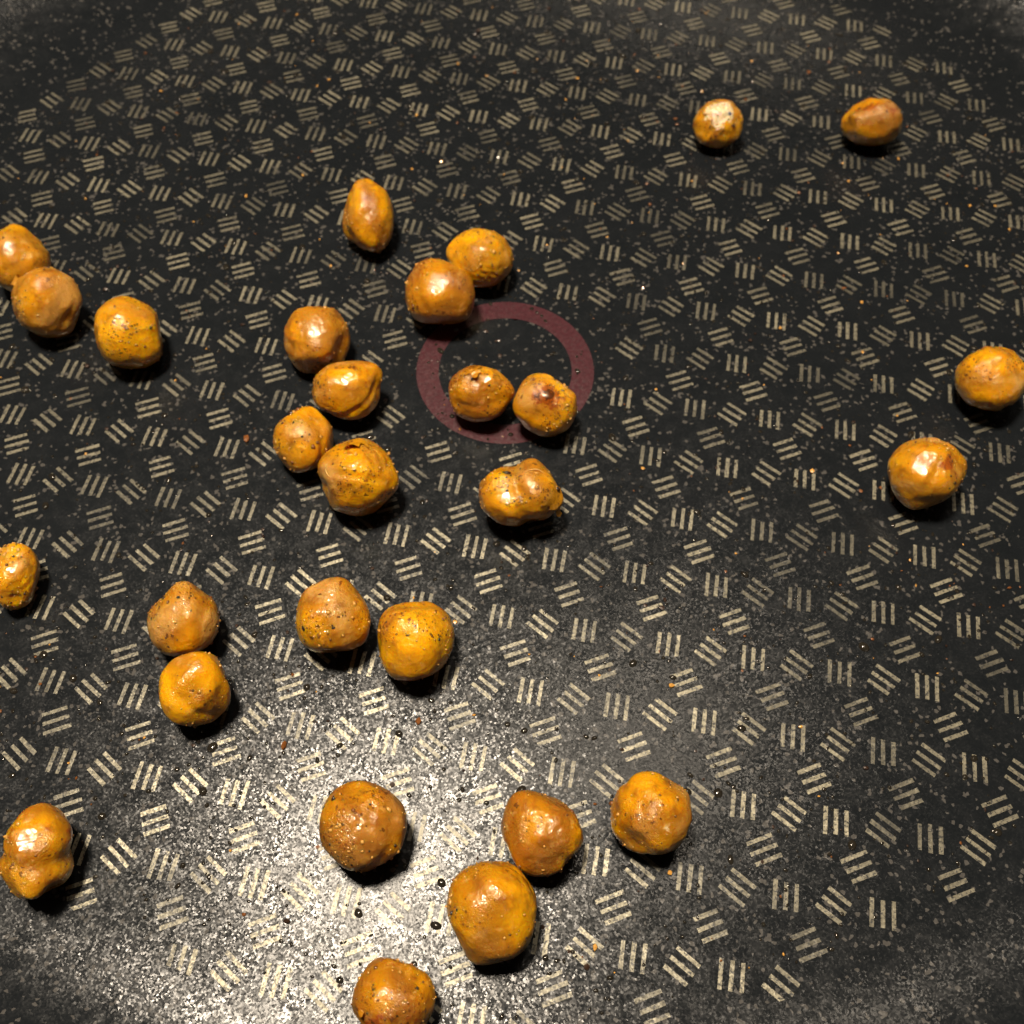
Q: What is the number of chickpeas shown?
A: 28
